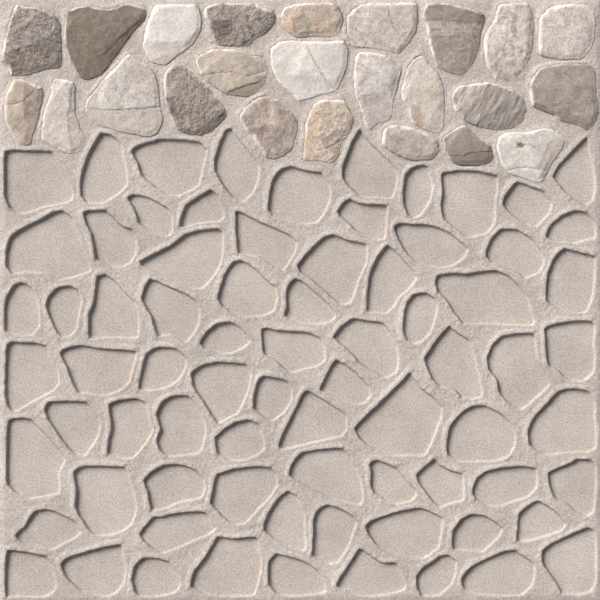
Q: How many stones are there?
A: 24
